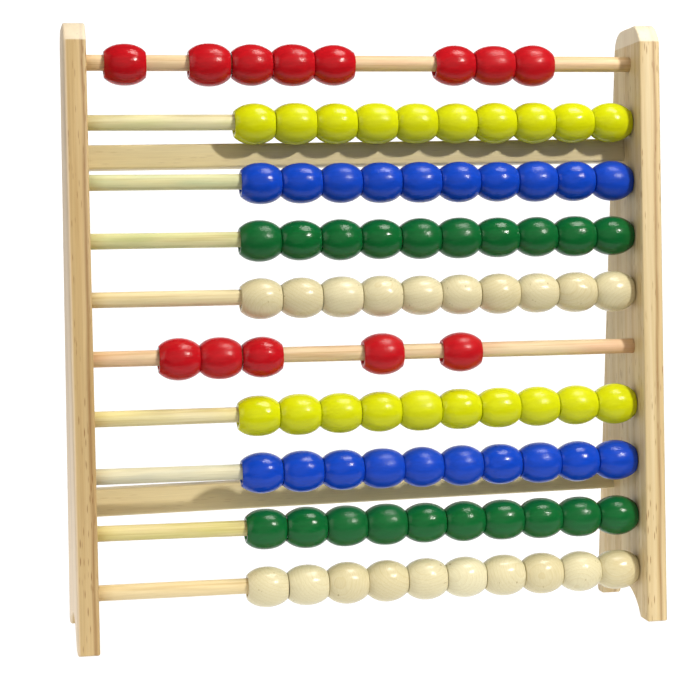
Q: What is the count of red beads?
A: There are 13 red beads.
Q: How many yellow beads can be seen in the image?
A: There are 20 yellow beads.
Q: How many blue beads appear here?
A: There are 20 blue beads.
